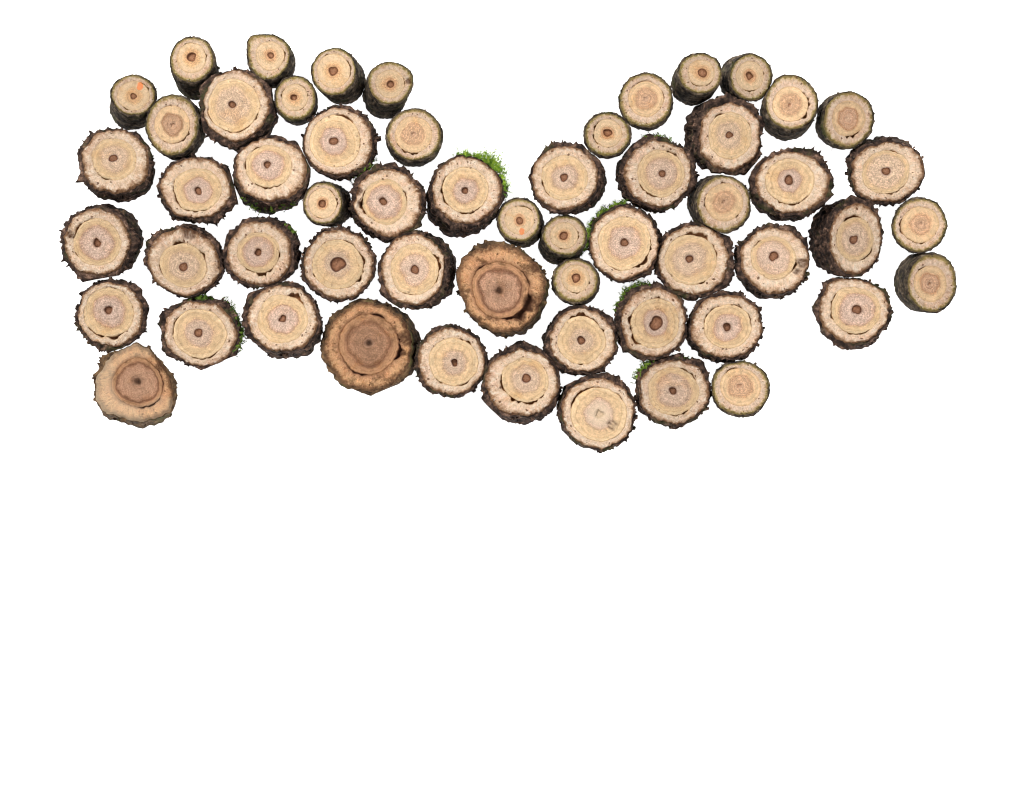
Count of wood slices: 57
